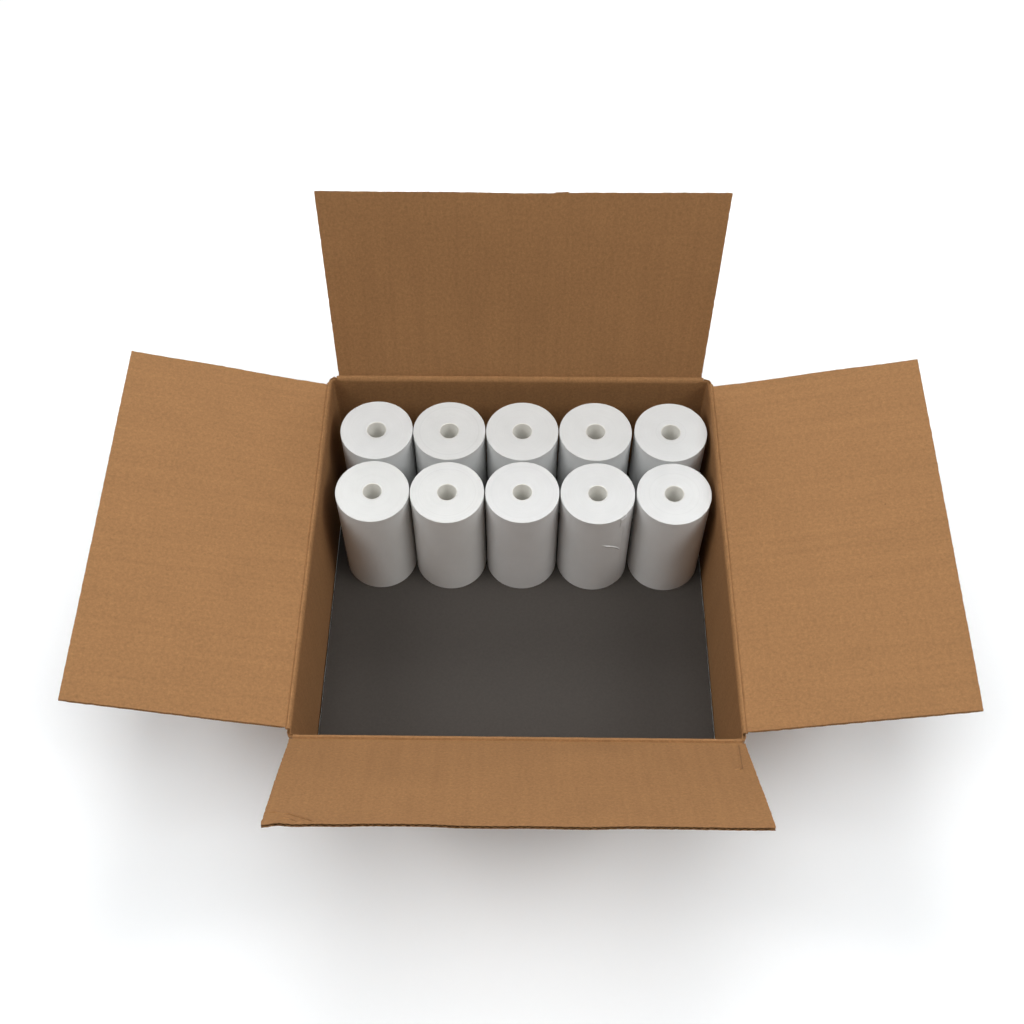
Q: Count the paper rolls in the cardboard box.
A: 10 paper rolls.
